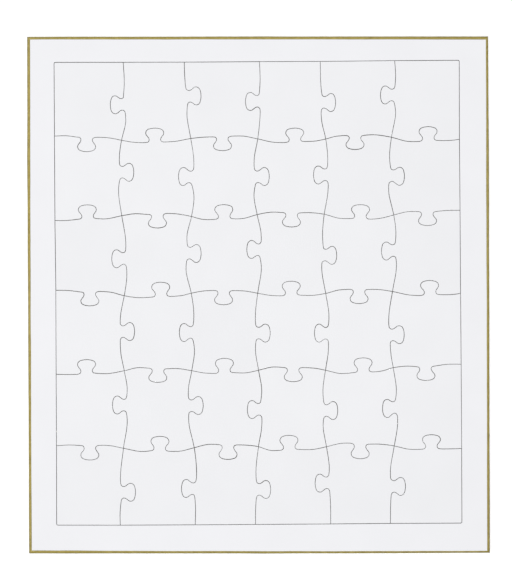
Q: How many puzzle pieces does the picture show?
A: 36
